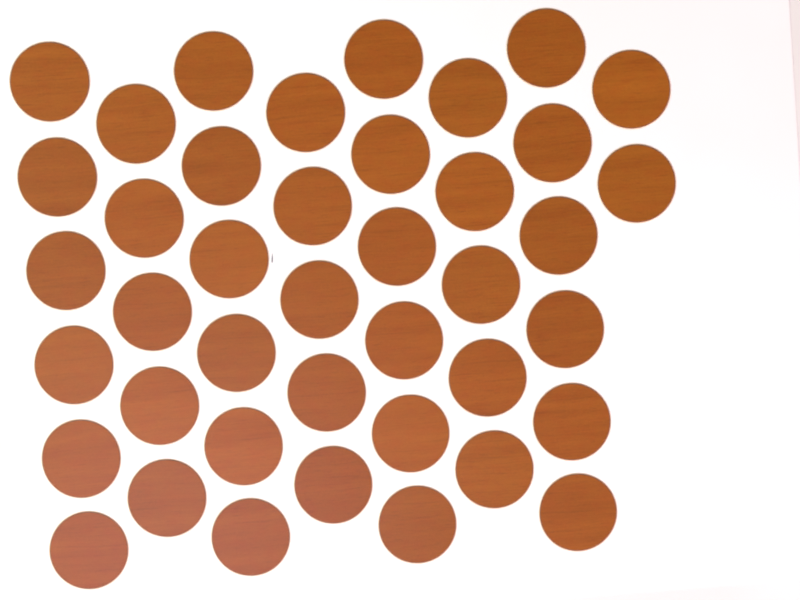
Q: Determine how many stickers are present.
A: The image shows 41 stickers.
